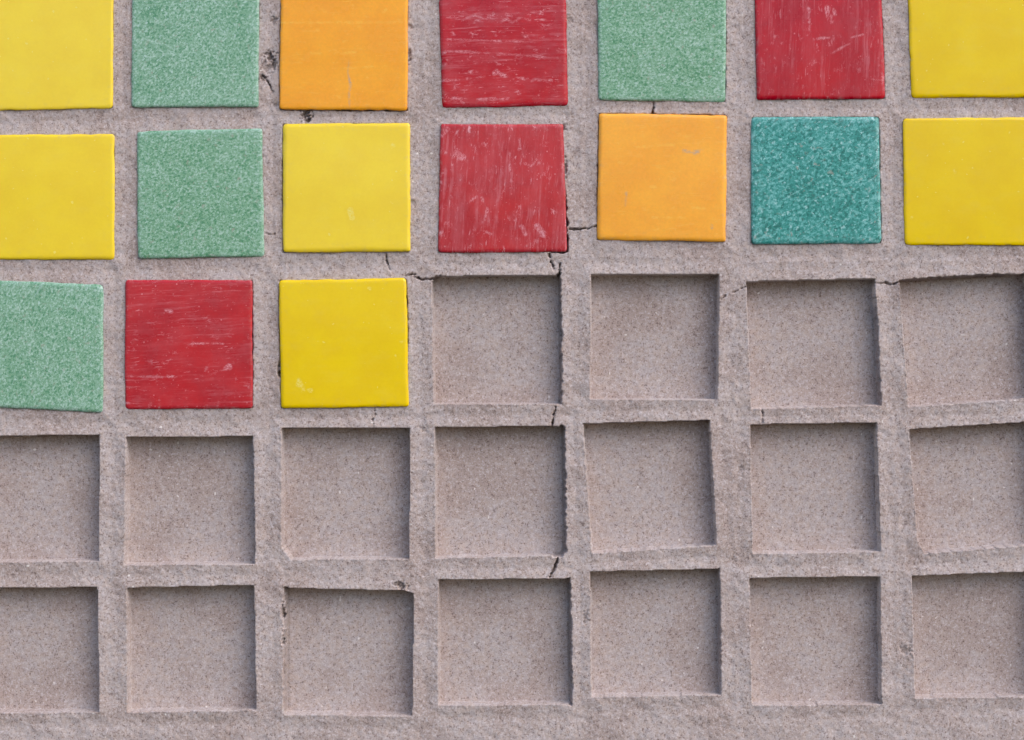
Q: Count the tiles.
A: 17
